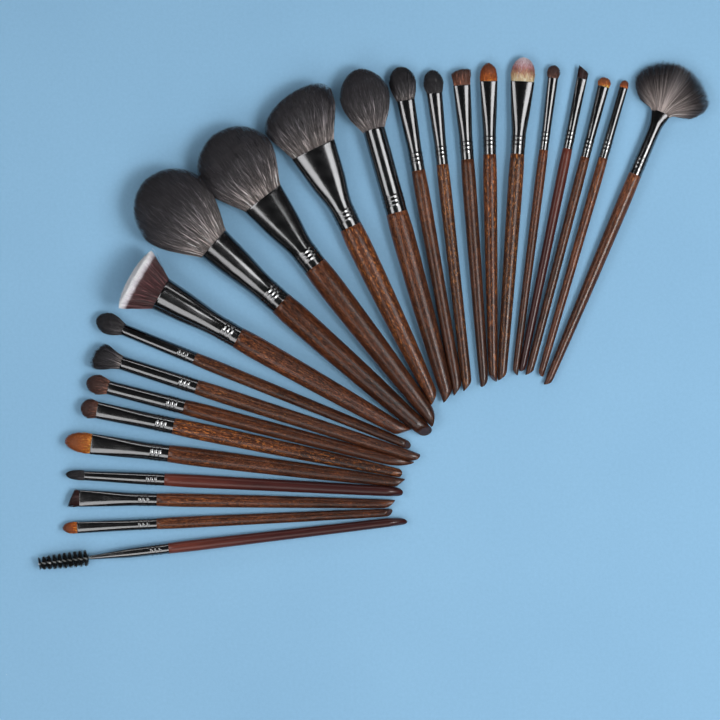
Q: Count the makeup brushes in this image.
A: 24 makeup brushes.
